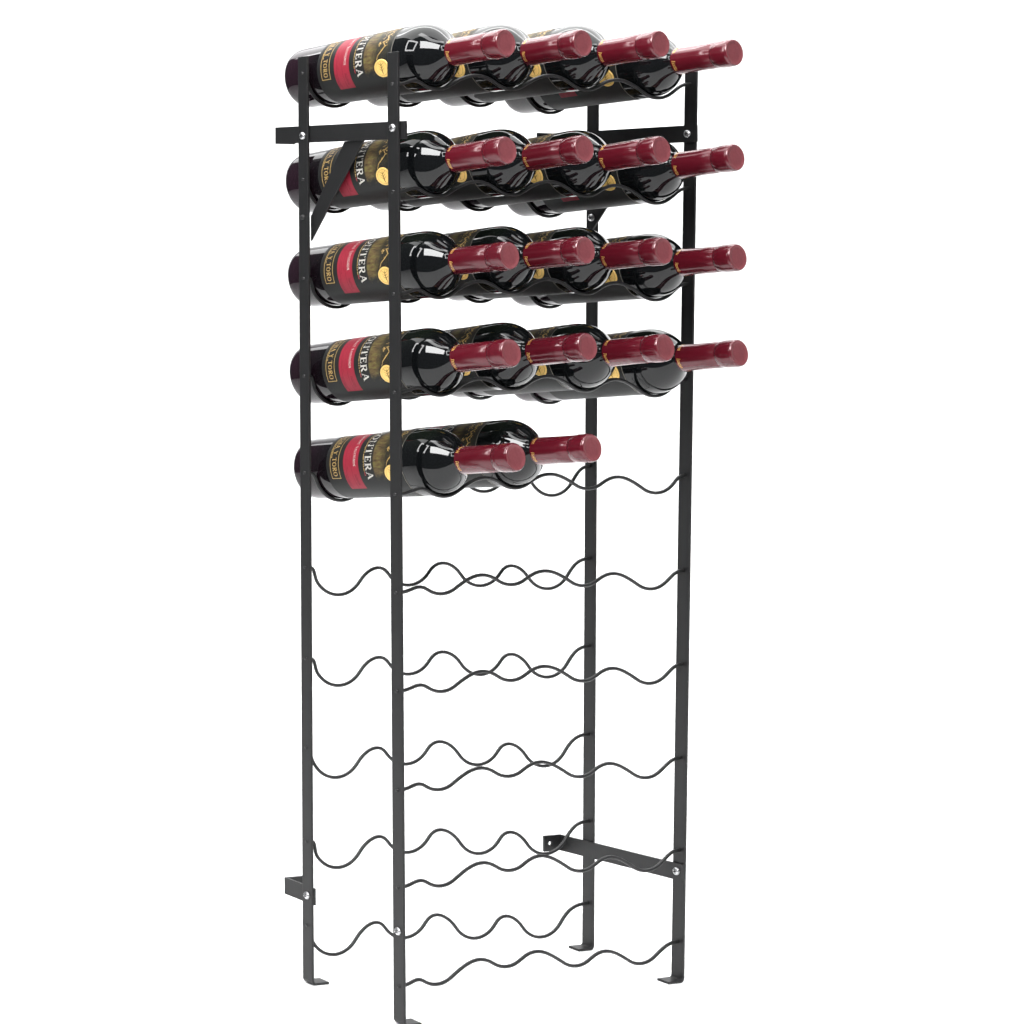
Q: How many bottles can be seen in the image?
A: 18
